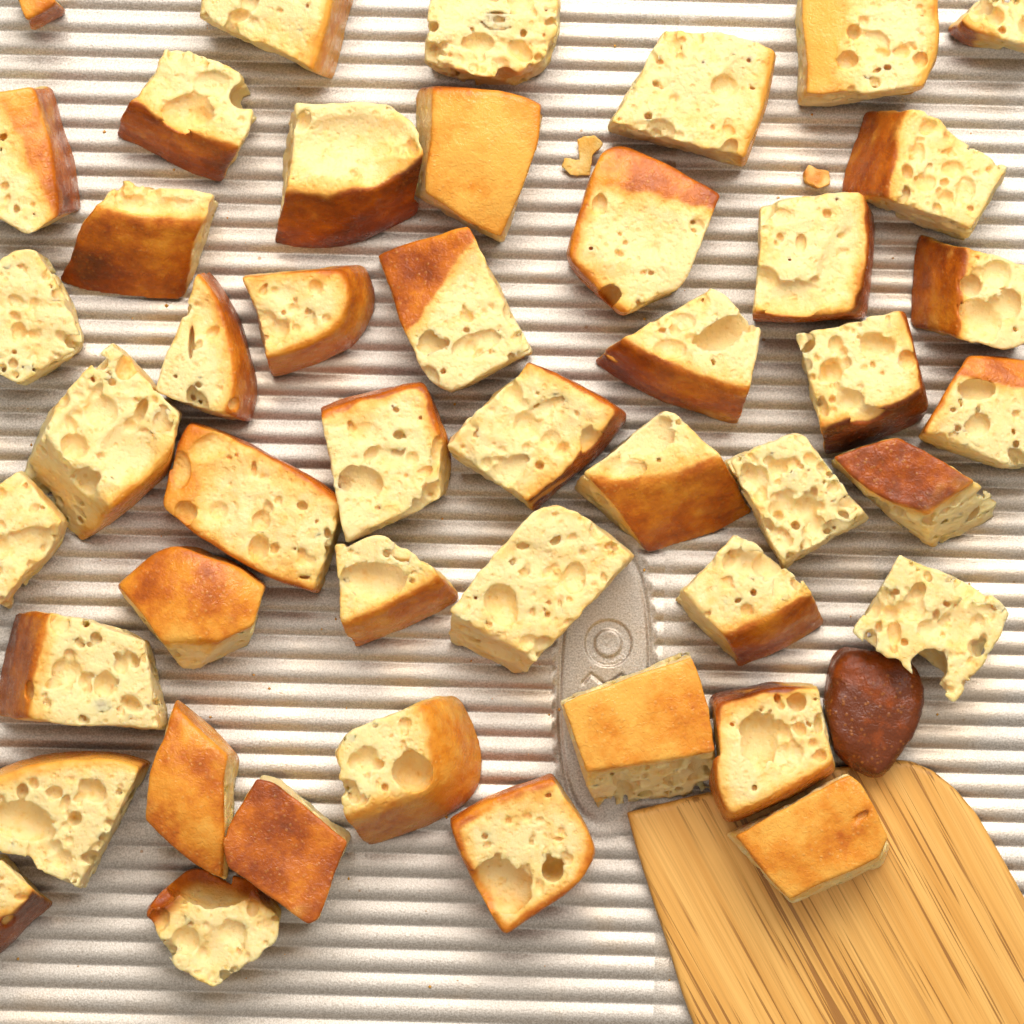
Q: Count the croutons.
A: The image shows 47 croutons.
